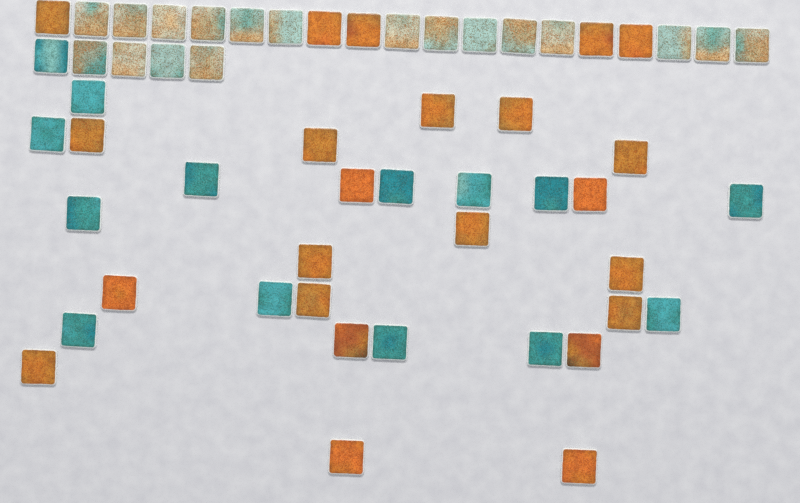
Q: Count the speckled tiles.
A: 18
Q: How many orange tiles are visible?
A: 23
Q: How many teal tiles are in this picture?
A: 14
